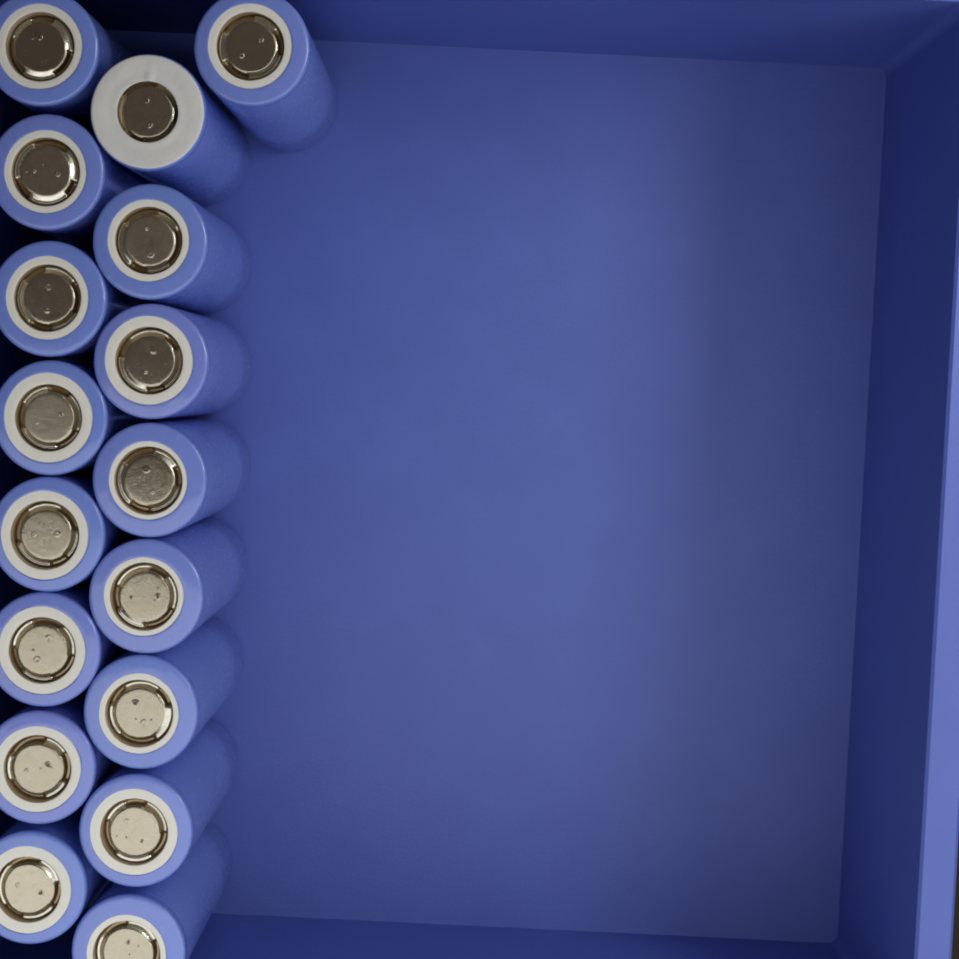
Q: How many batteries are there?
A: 17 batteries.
